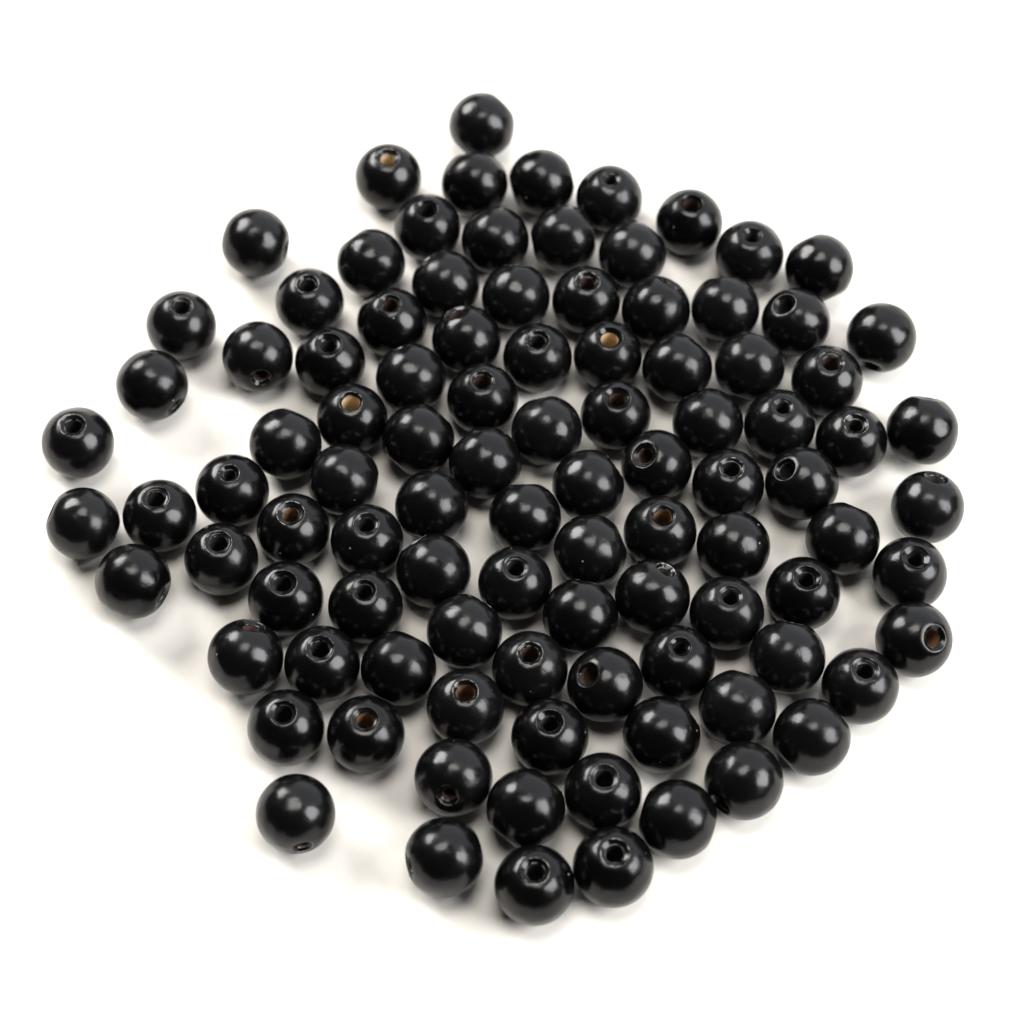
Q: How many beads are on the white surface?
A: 100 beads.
